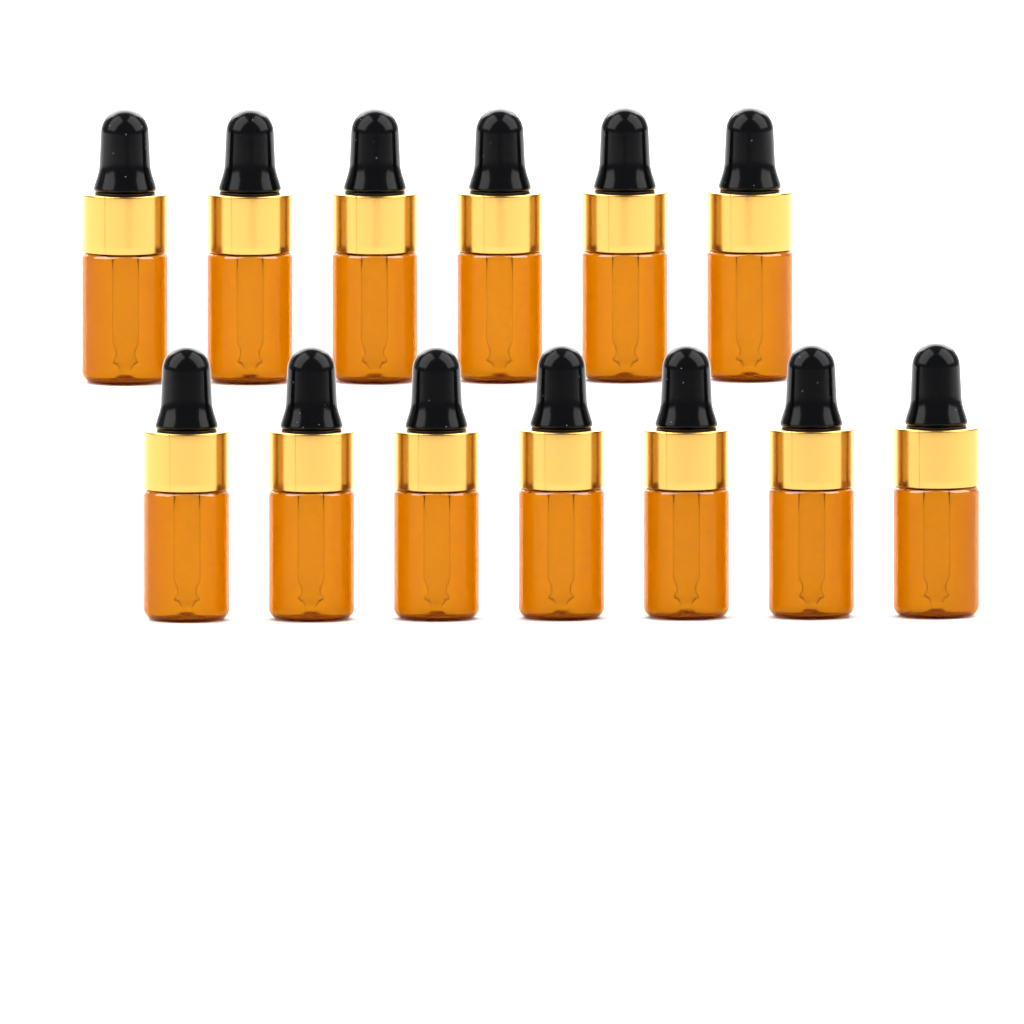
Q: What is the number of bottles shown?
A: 13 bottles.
